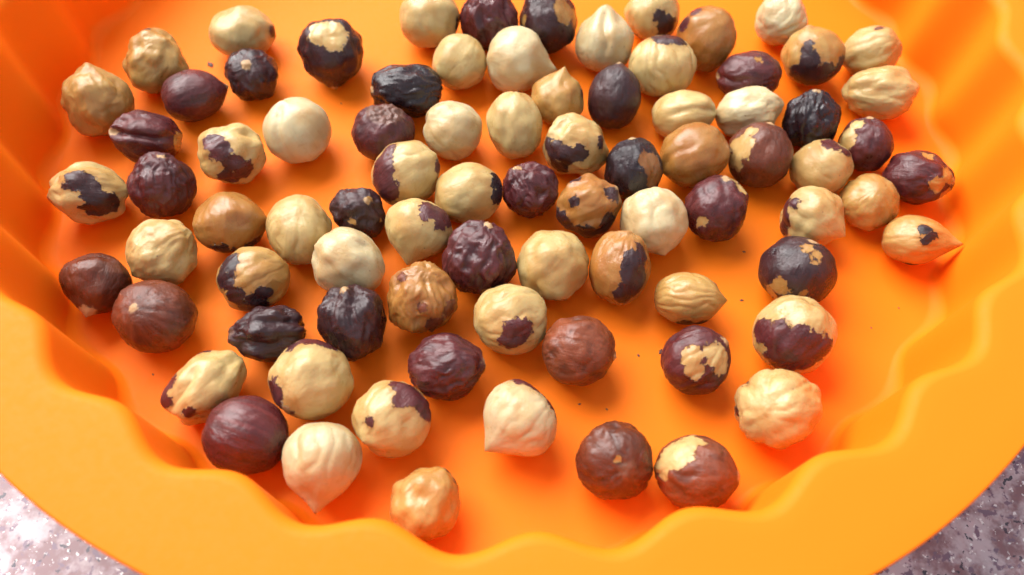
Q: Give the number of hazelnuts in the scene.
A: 82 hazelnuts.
